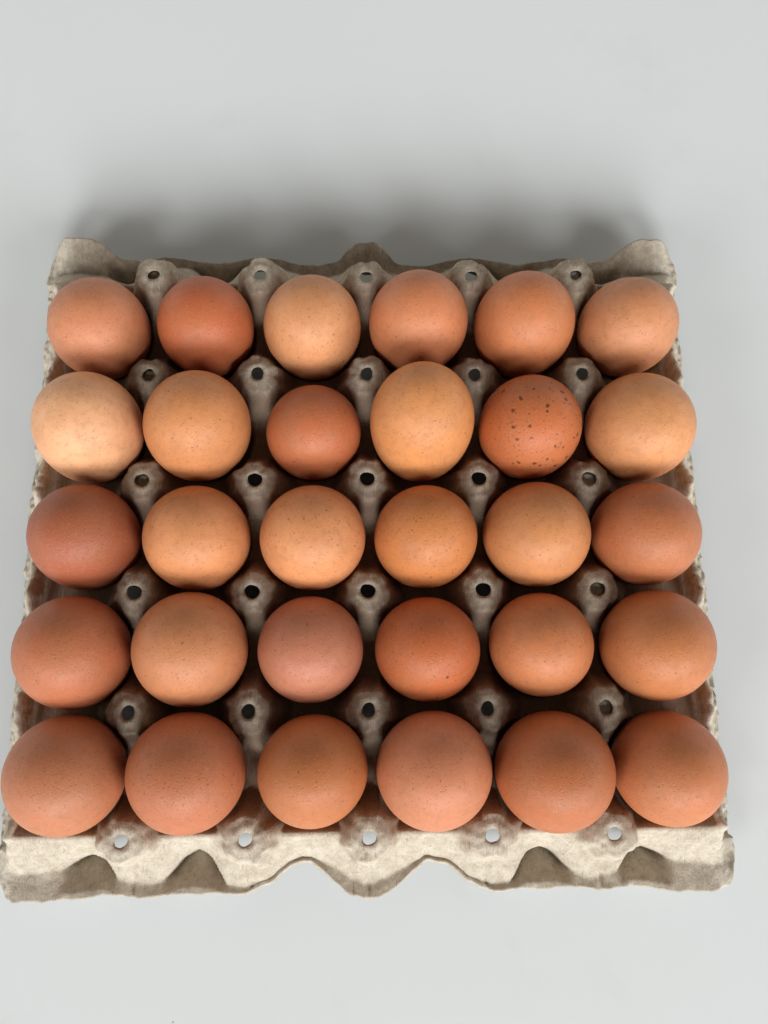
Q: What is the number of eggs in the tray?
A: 30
